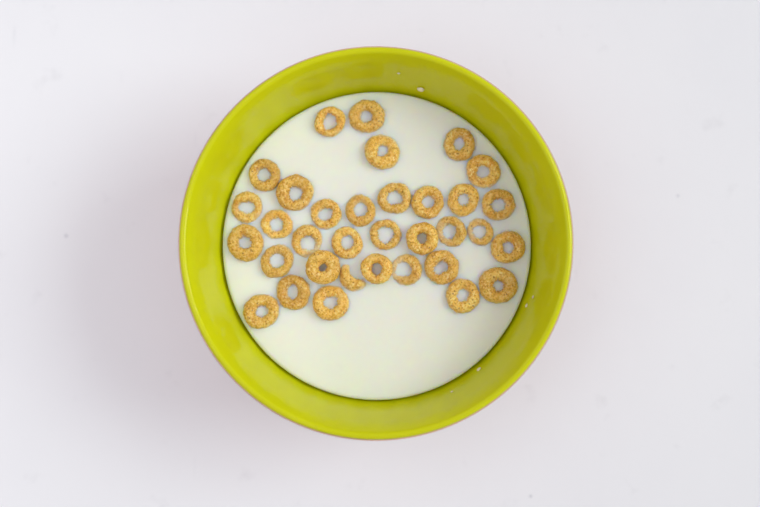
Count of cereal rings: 34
